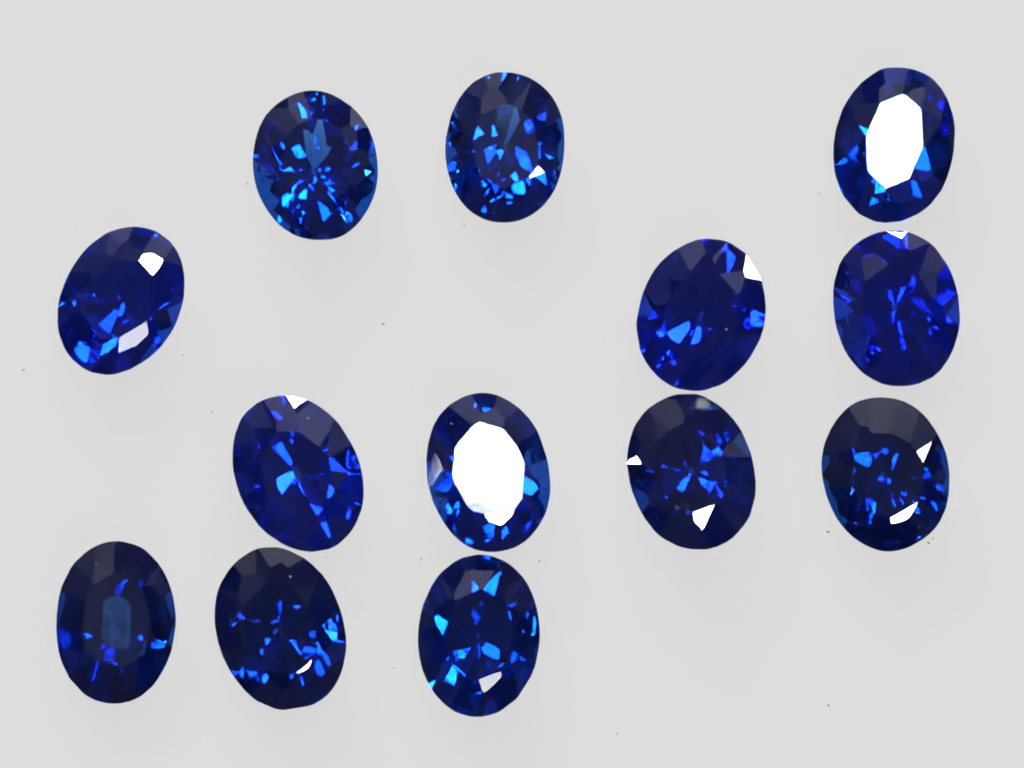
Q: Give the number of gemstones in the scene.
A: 13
